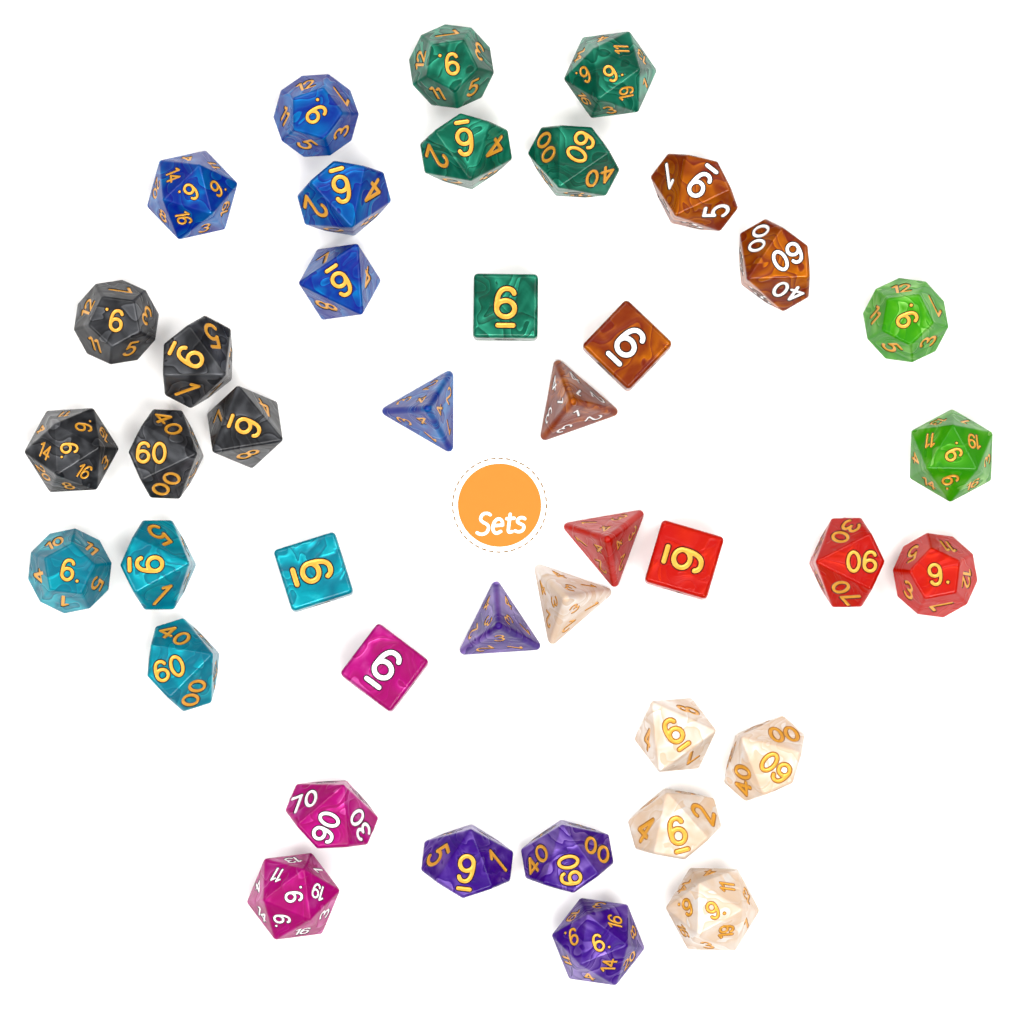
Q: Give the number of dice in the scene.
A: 41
